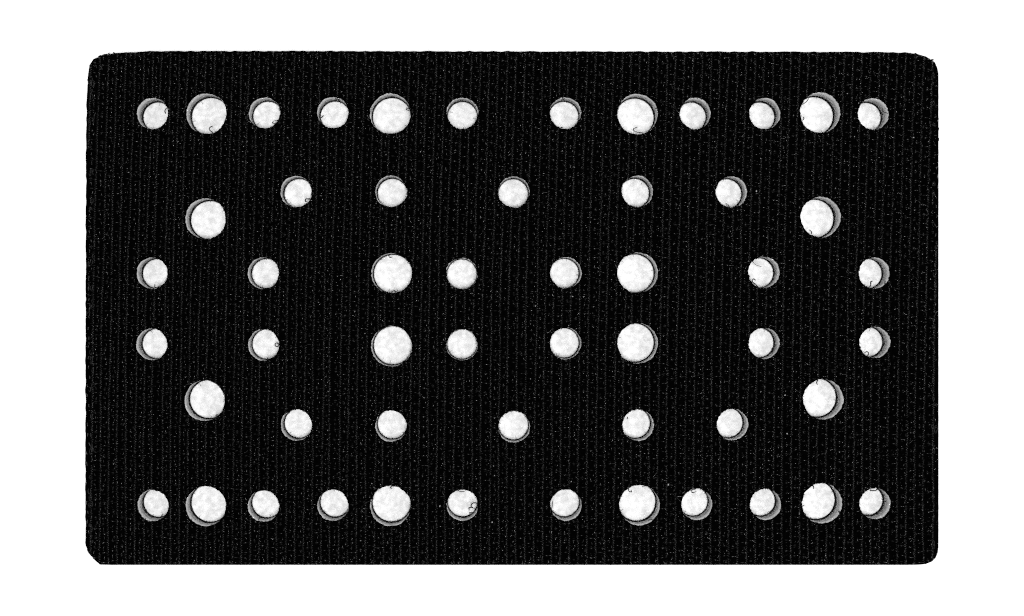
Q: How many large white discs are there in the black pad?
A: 16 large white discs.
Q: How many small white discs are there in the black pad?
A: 38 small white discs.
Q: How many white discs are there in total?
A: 54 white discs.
